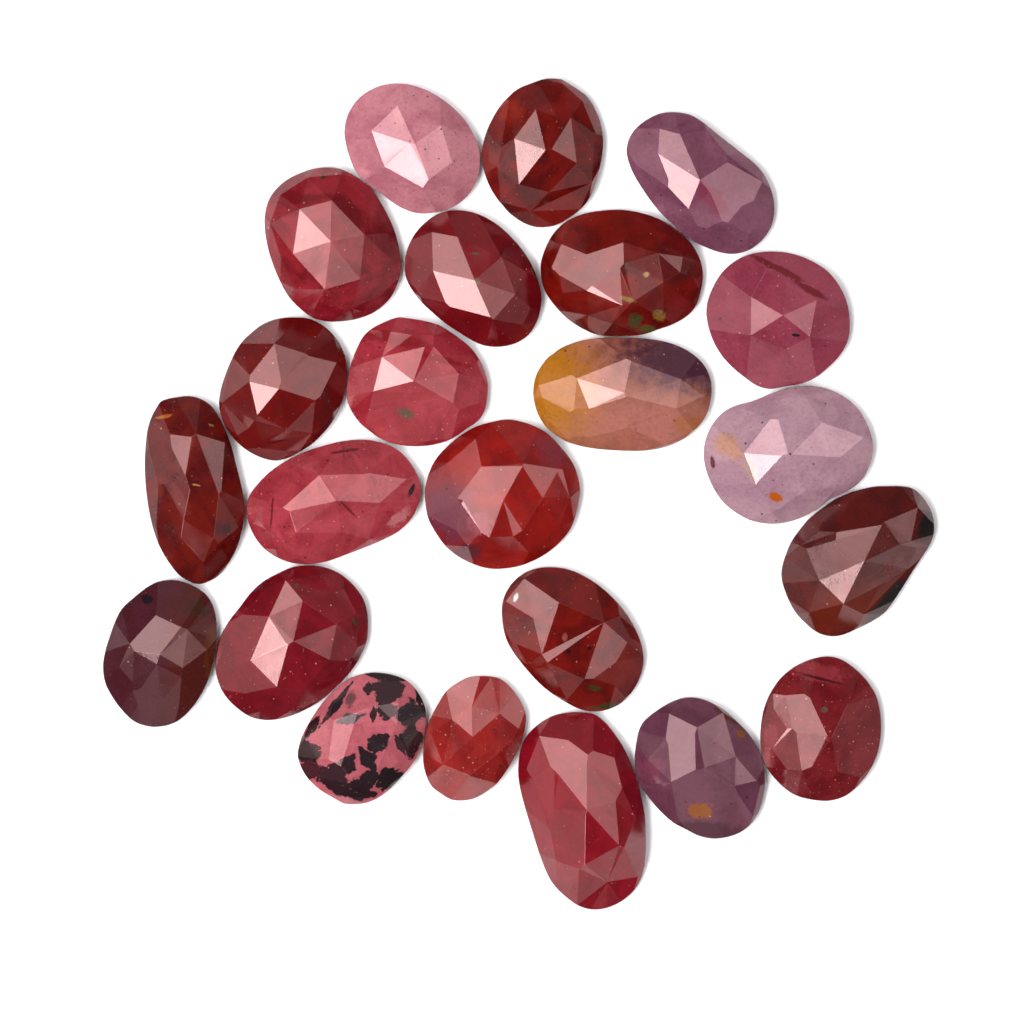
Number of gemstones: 23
